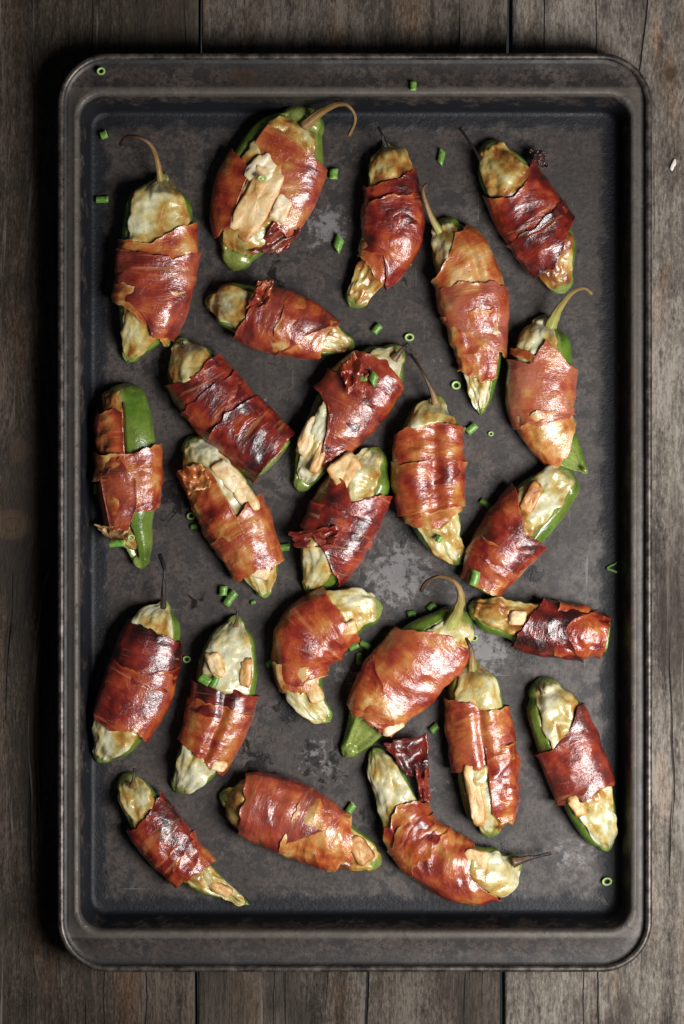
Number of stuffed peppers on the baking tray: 24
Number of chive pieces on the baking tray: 42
